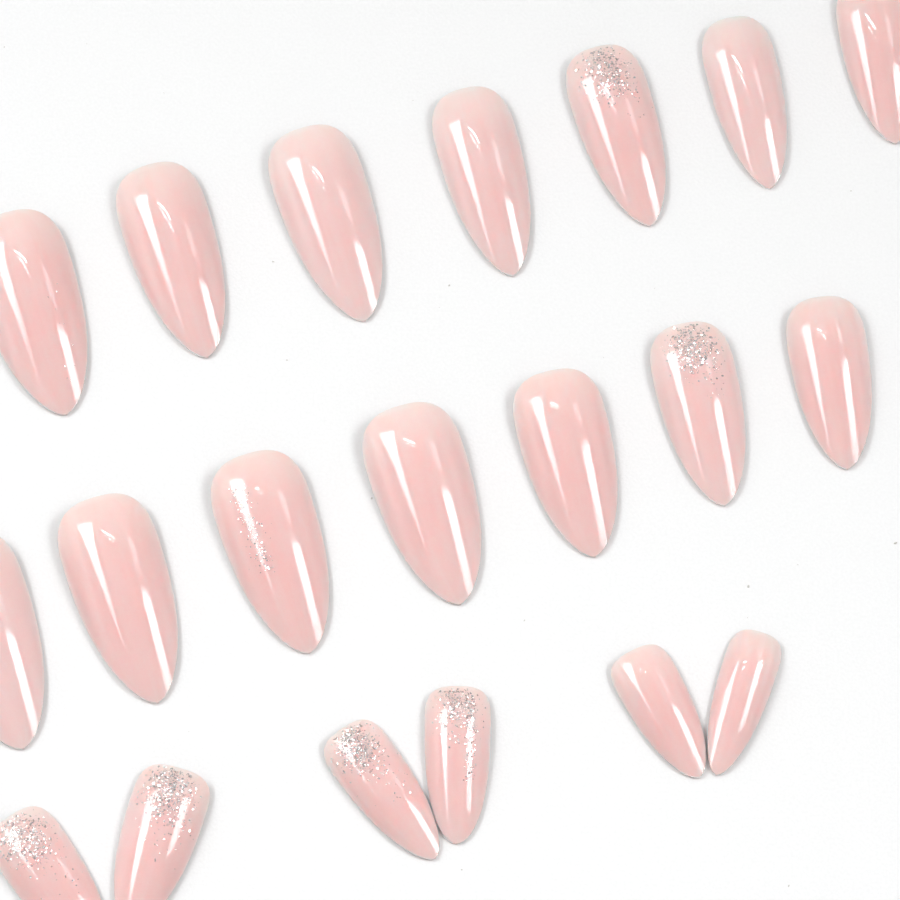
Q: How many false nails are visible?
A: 20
